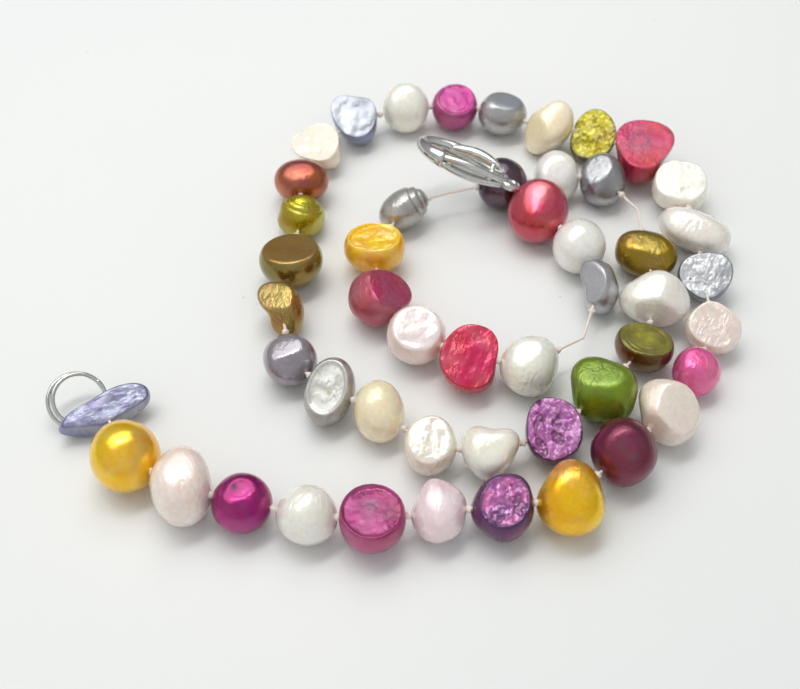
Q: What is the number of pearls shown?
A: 50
